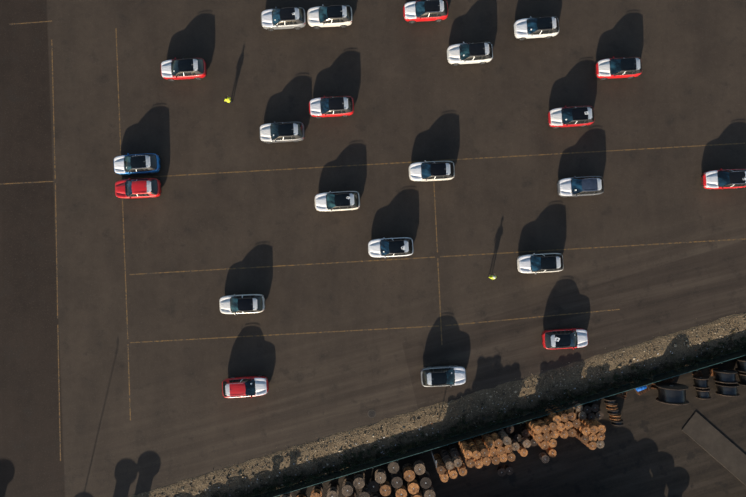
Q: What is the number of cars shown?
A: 22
